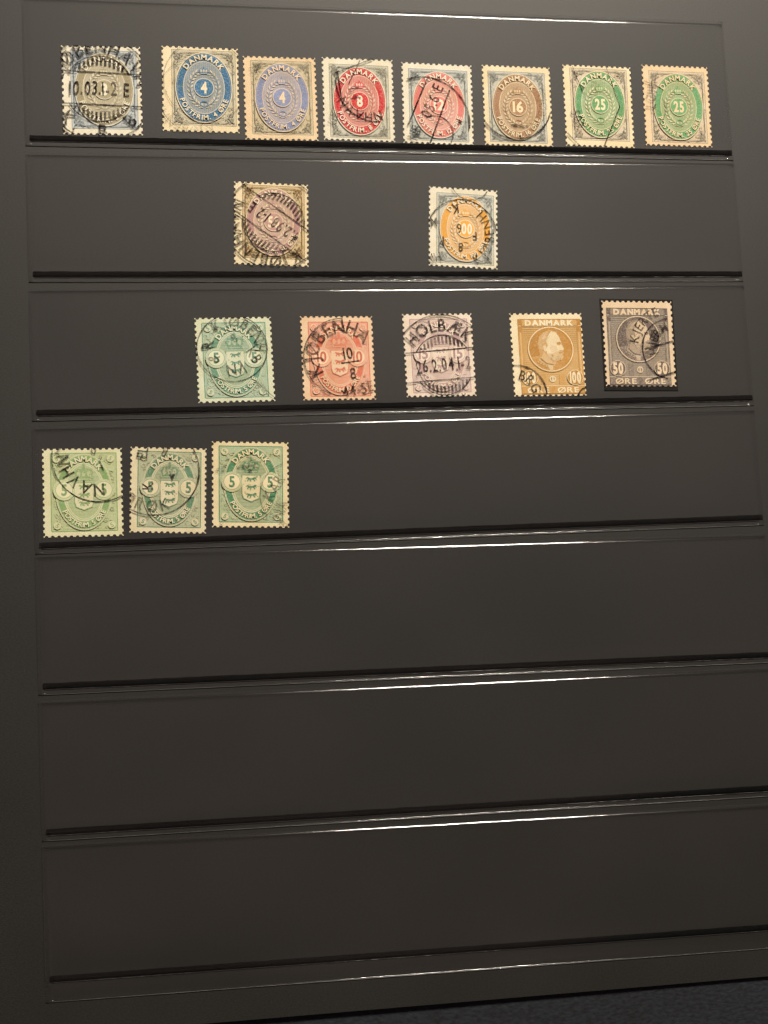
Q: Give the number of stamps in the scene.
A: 18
